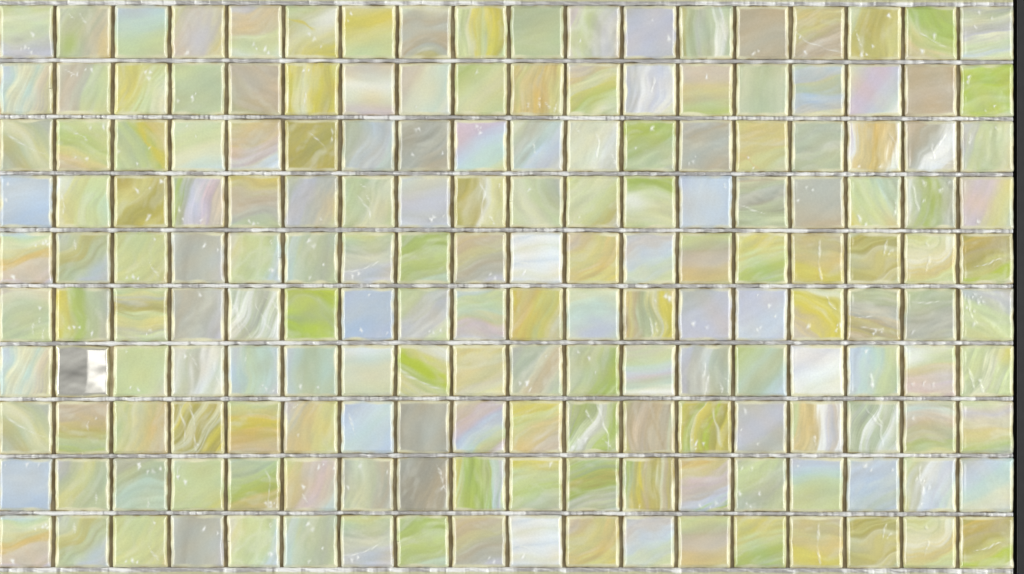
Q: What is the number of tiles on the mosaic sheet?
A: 180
